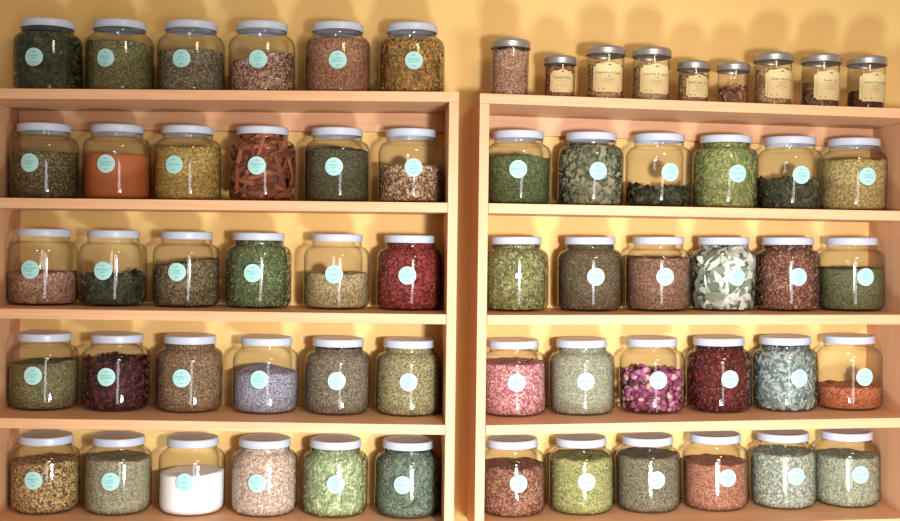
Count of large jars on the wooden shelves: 54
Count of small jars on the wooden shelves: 9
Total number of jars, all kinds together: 63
